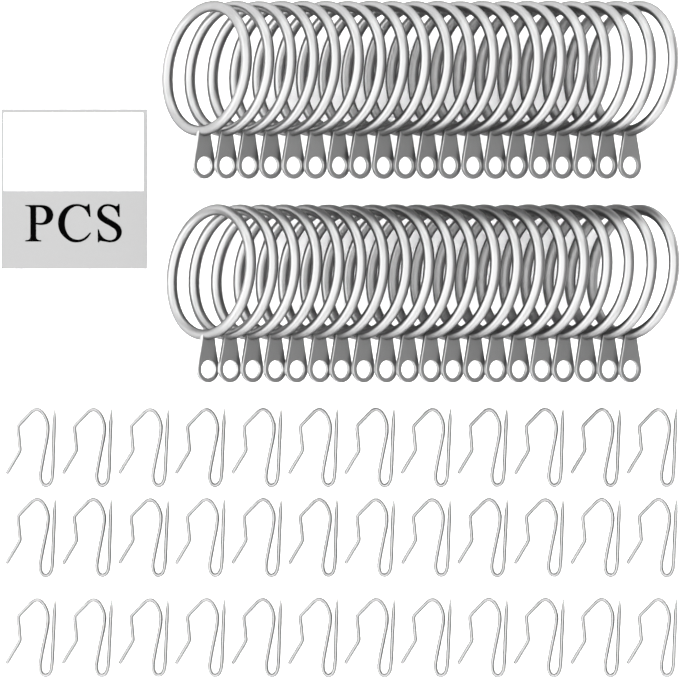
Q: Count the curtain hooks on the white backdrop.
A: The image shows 36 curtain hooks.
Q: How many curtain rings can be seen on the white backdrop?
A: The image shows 40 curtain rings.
